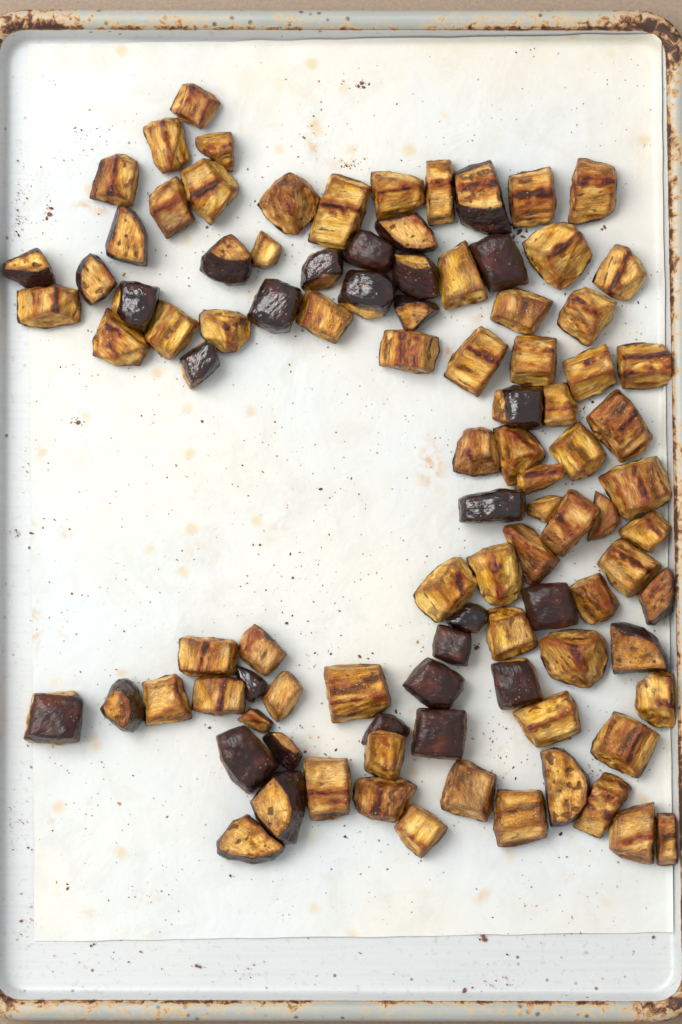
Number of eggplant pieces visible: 99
